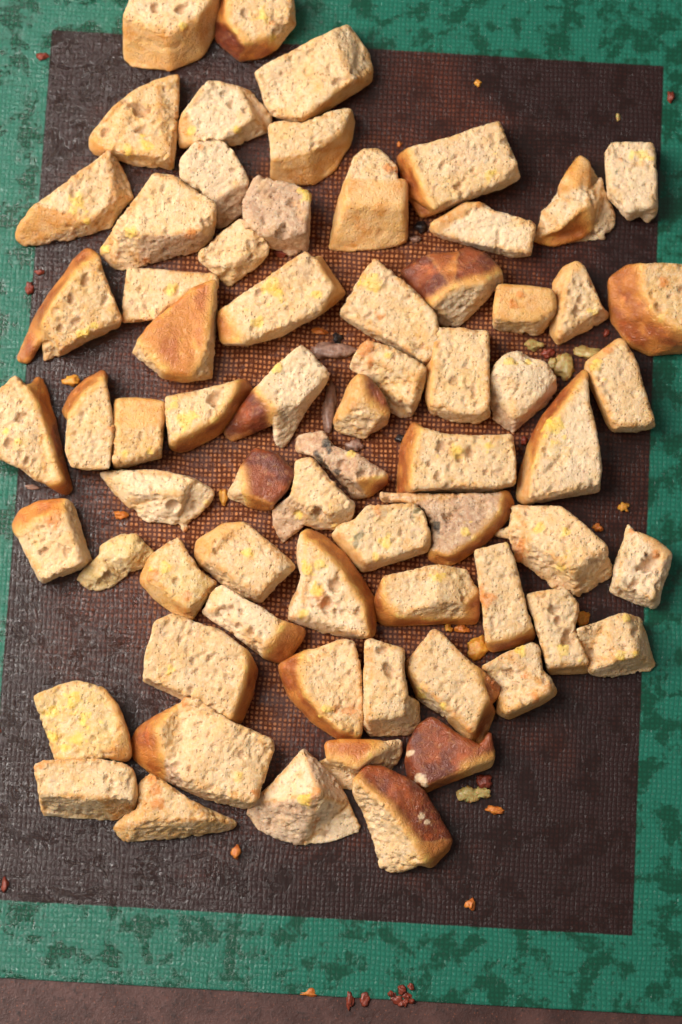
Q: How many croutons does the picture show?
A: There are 68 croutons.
